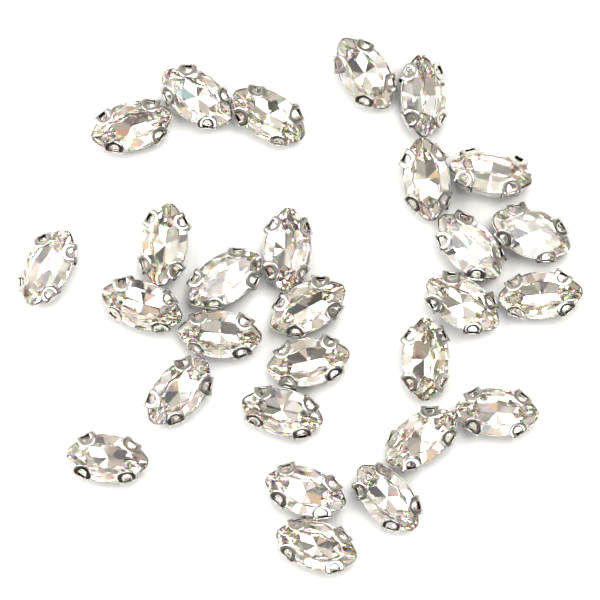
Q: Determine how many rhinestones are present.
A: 28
